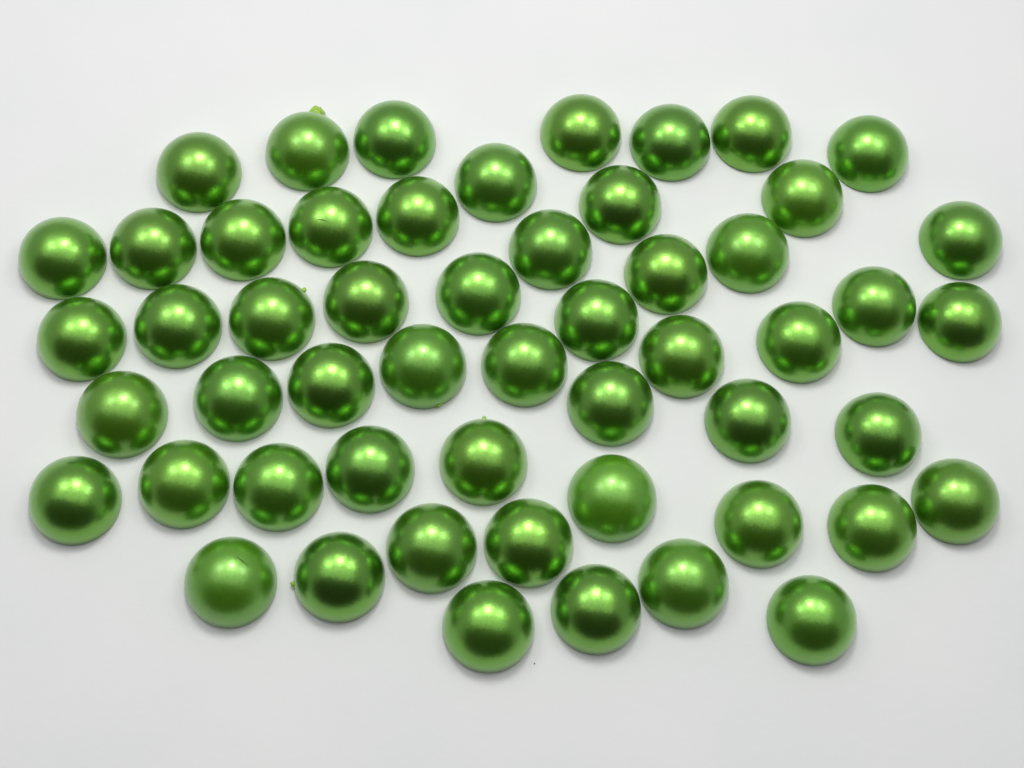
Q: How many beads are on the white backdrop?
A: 54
